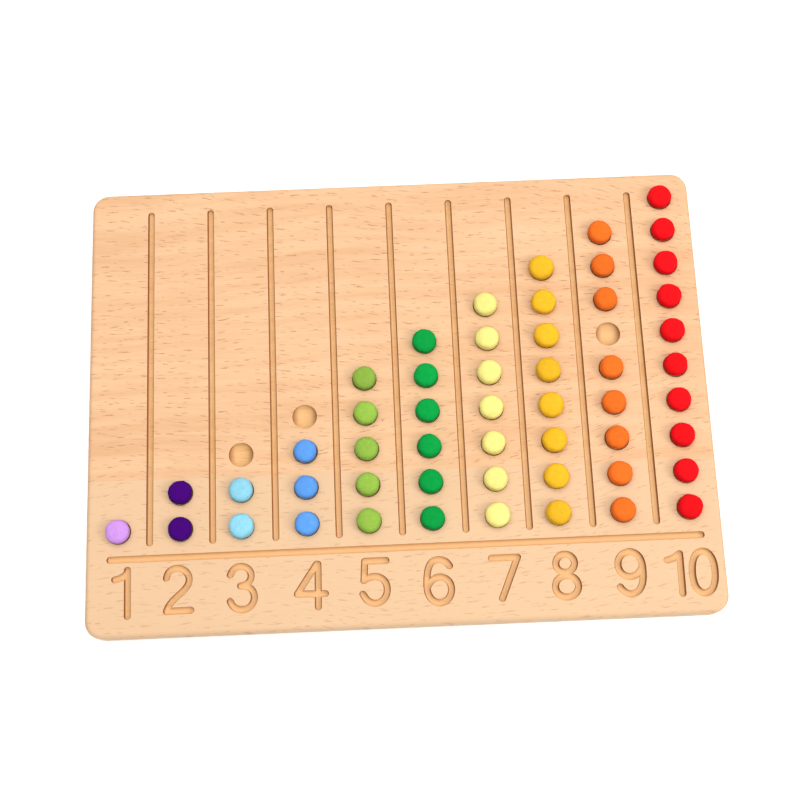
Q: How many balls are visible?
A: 52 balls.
